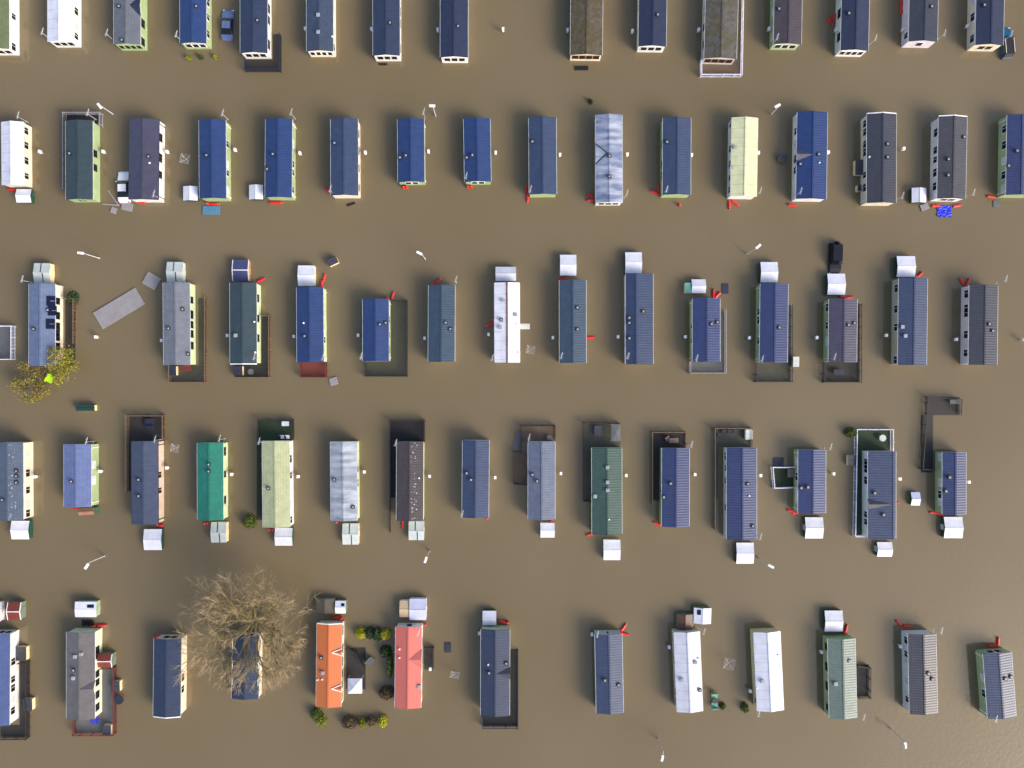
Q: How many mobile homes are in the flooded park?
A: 73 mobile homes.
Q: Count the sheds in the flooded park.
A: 41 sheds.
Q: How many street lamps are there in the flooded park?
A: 11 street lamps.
